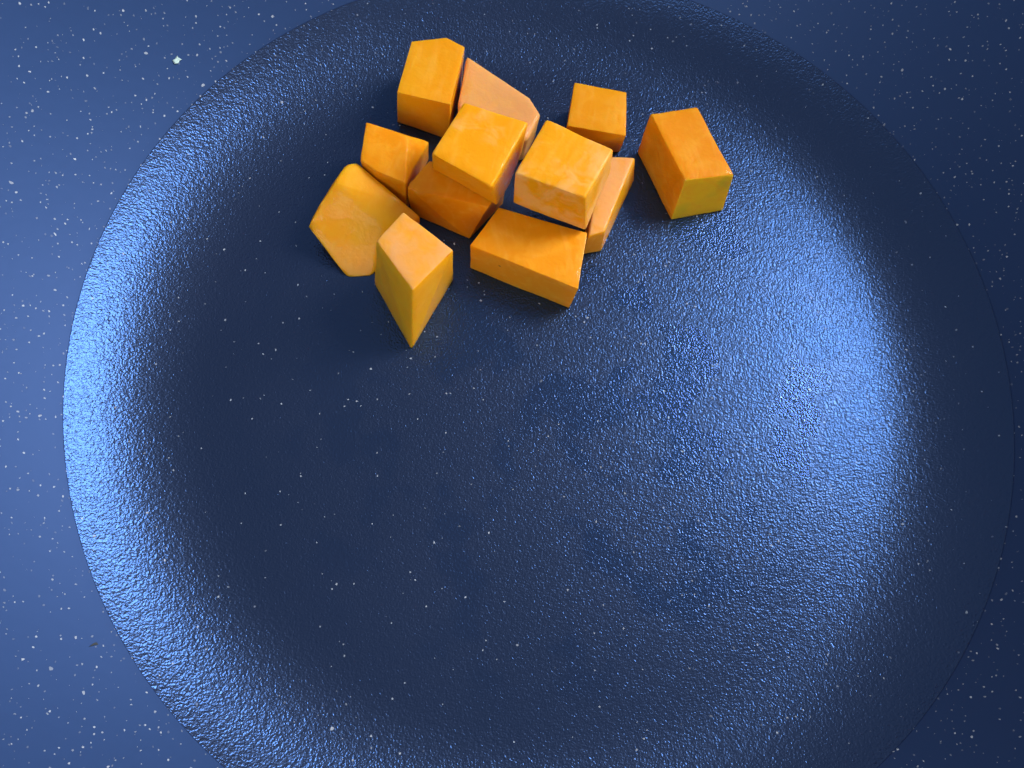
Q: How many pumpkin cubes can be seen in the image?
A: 12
